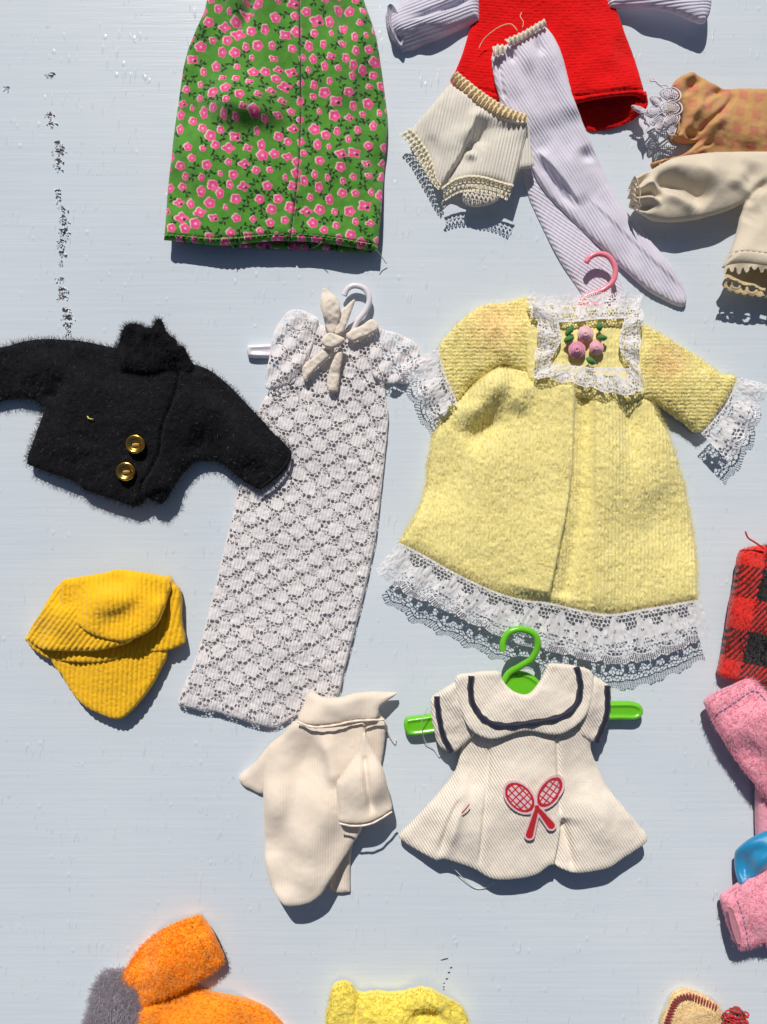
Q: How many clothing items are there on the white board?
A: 17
